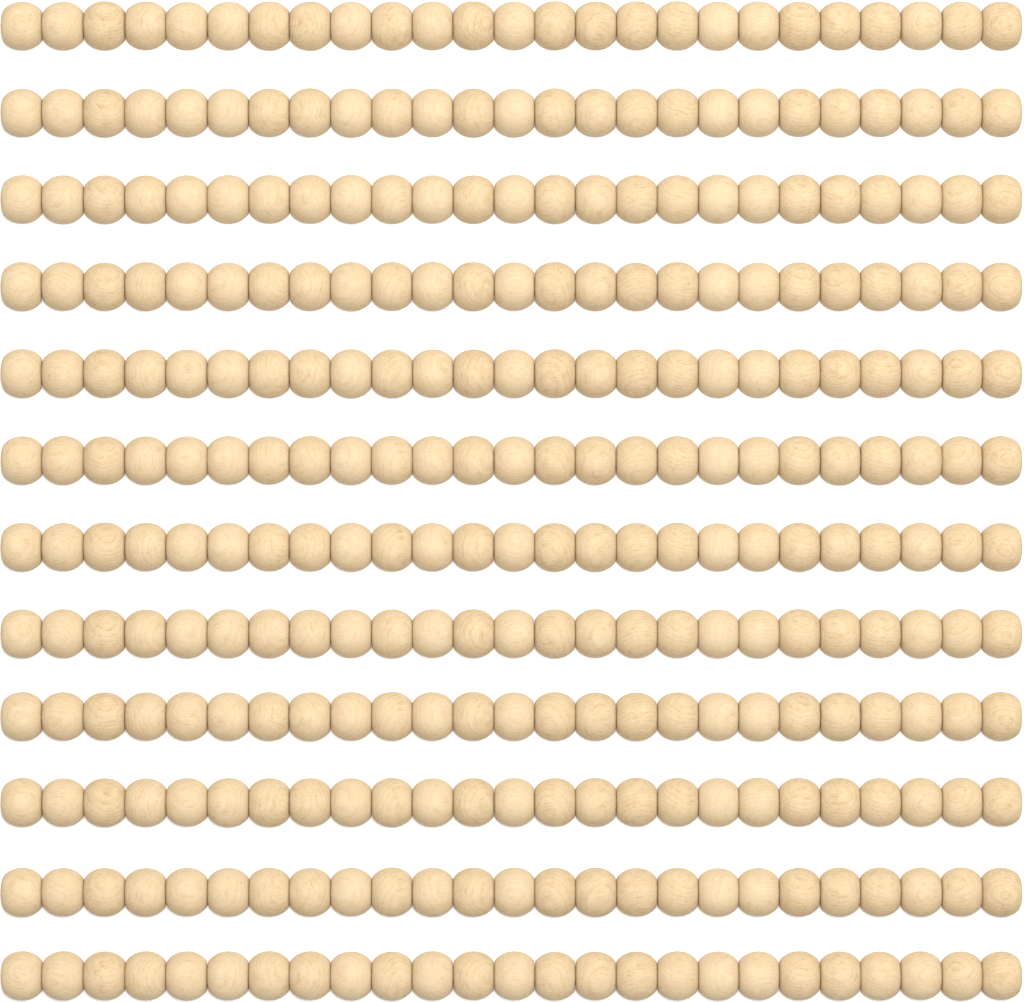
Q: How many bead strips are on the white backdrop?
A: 12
